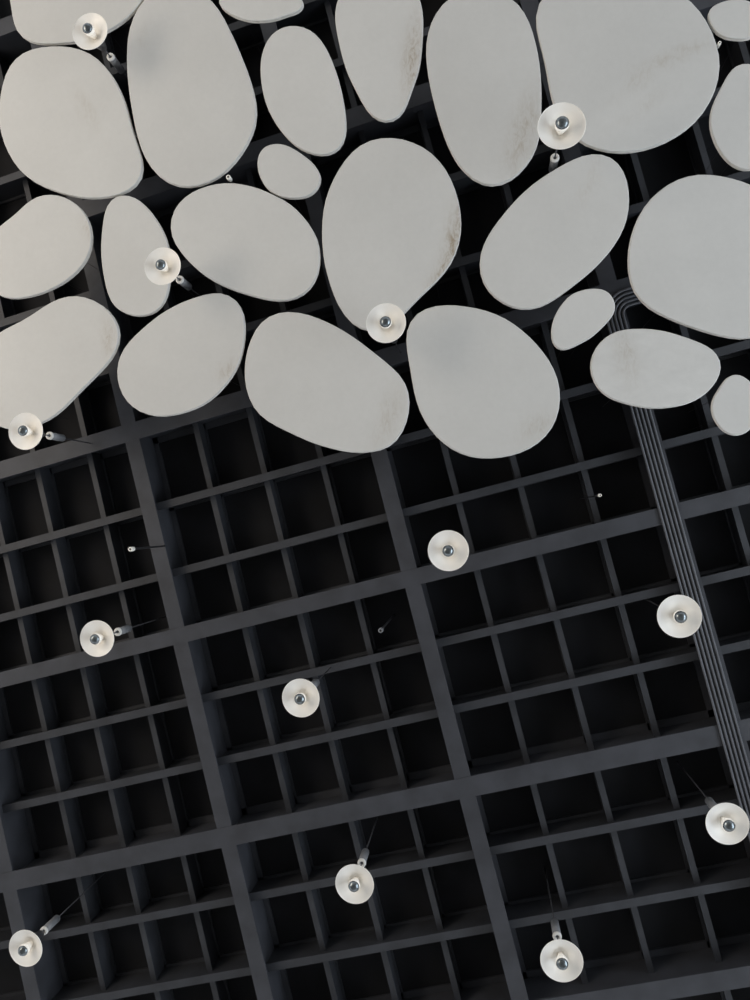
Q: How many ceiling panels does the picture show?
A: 24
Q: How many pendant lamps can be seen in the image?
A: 13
